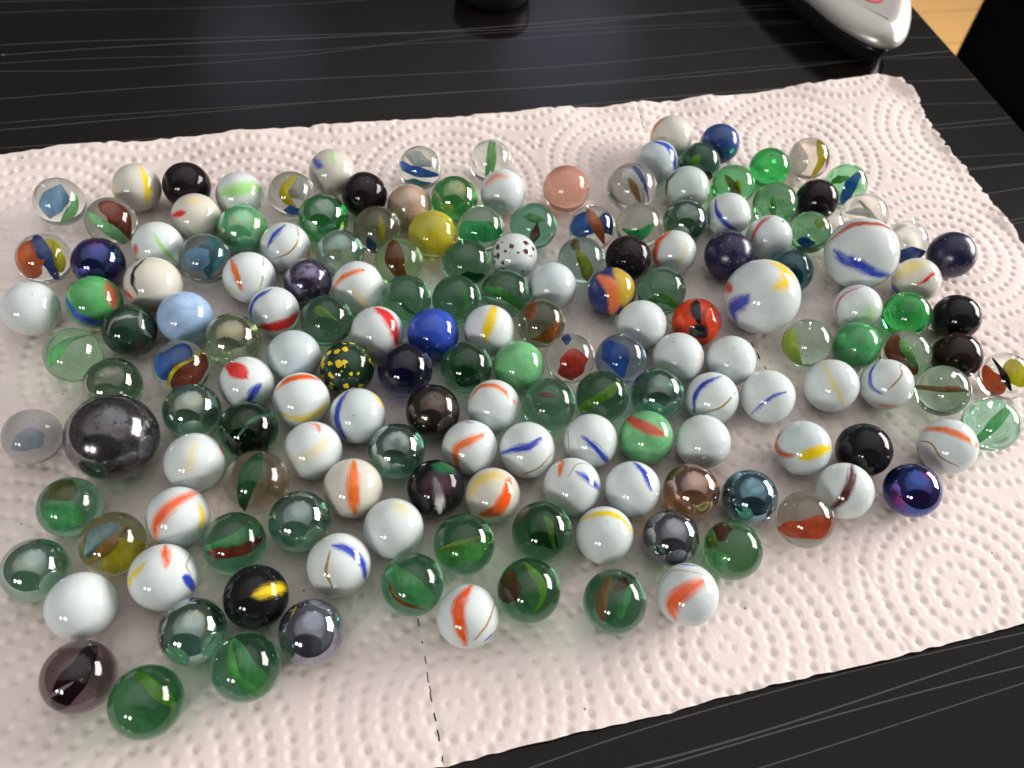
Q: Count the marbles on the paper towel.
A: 168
